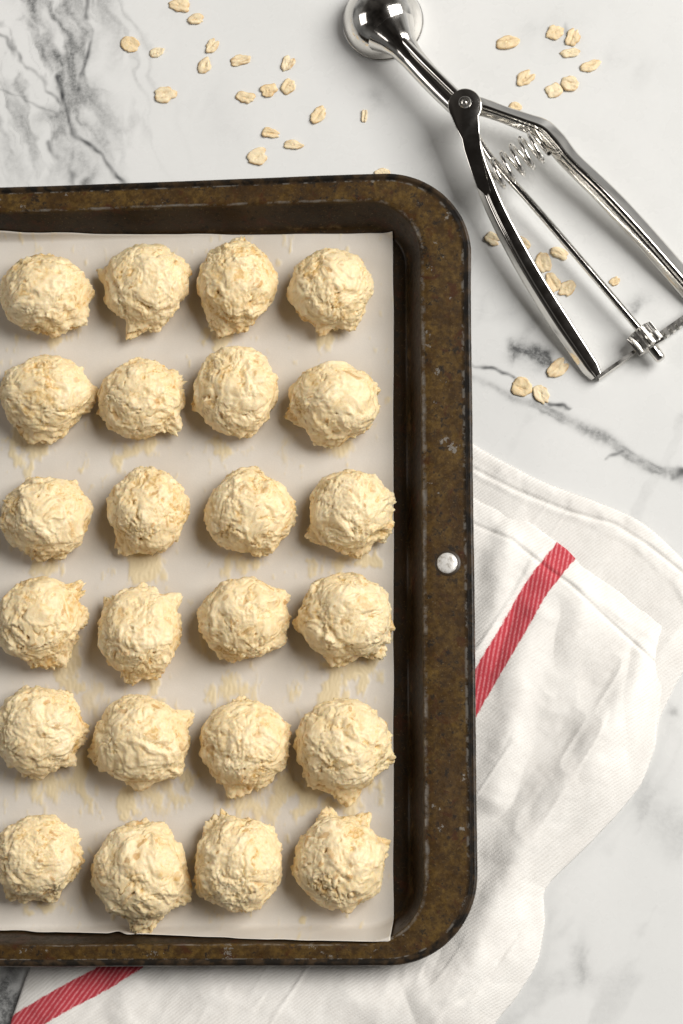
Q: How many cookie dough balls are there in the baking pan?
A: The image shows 24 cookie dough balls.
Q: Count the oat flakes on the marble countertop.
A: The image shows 37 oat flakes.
